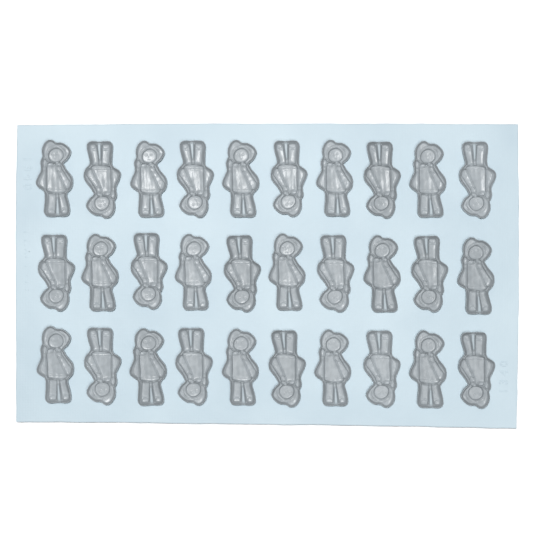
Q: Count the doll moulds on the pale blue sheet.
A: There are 30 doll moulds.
